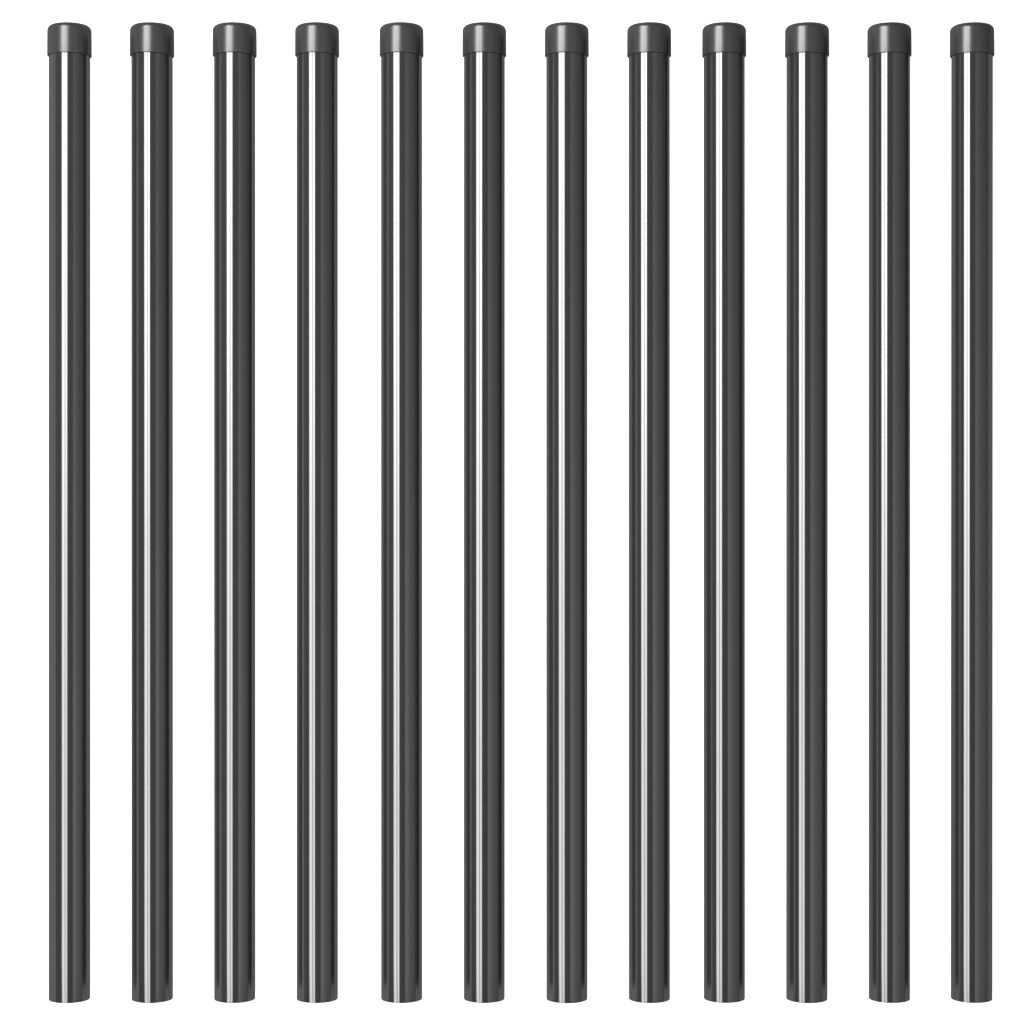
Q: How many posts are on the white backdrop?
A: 12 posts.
